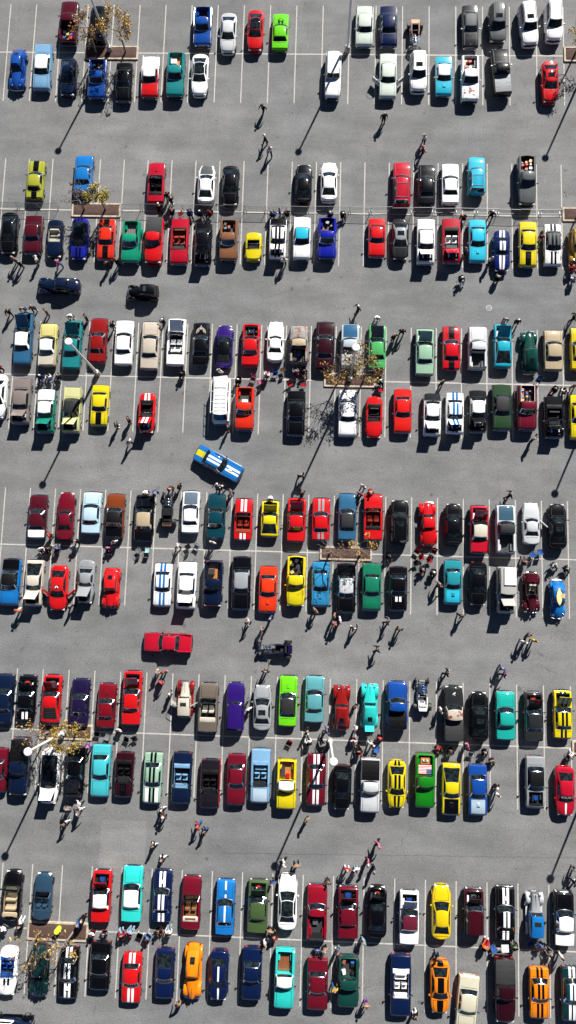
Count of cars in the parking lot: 200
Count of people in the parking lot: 197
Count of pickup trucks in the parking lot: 29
